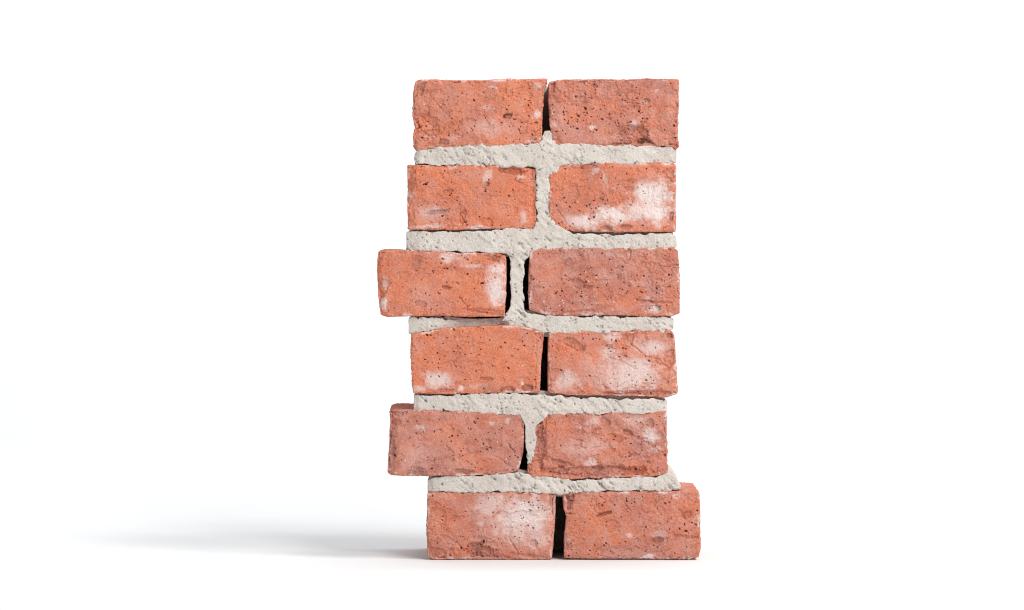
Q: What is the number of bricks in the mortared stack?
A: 12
